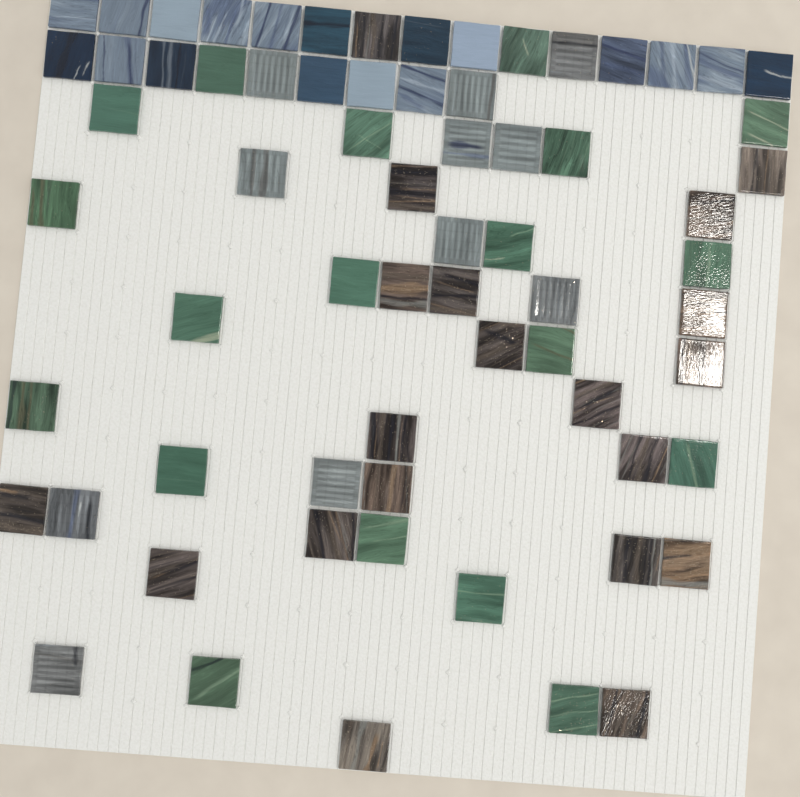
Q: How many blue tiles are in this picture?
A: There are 18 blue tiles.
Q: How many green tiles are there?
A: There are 19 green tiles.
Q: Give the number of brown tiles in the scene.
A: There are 20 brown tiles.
